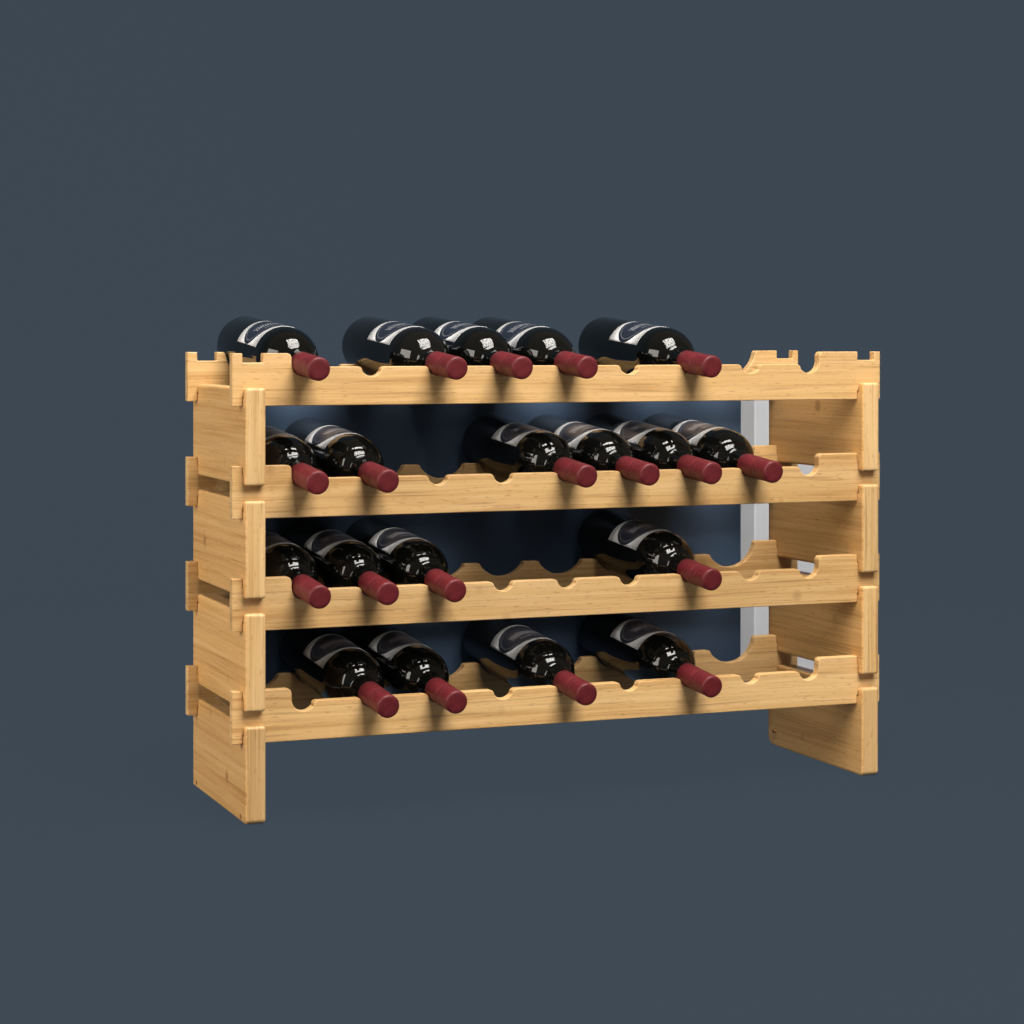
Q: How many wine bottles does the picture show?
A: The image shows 19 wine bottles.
